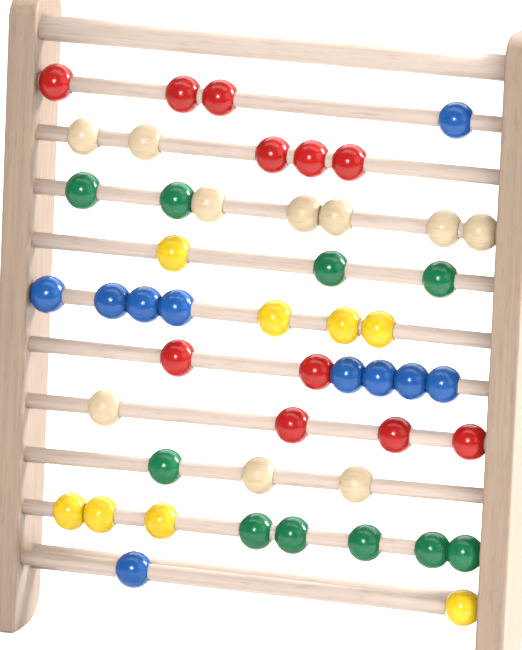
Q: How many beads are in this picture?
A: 49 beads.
